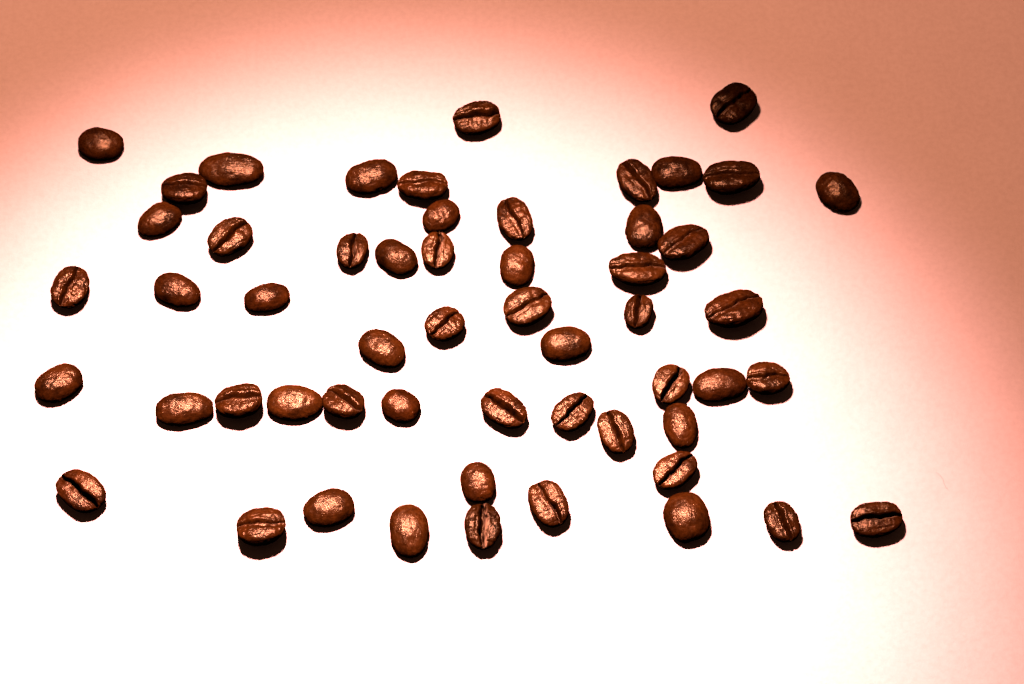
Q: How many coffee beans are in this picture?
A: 55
